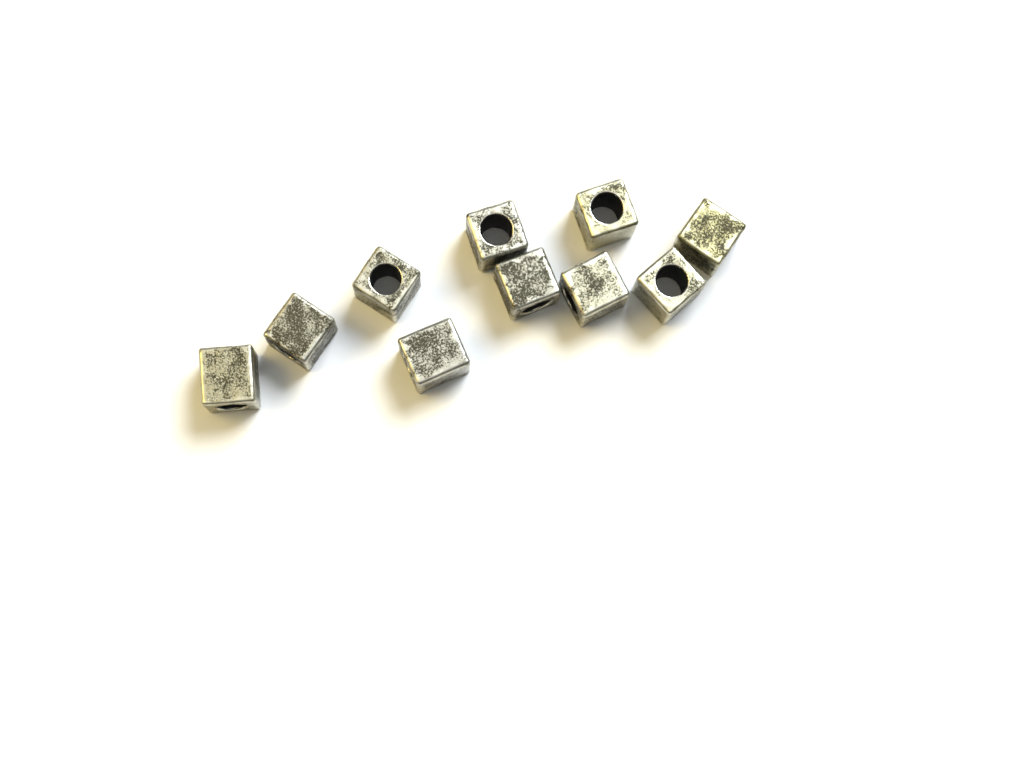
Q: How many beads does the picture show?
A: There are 10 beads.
